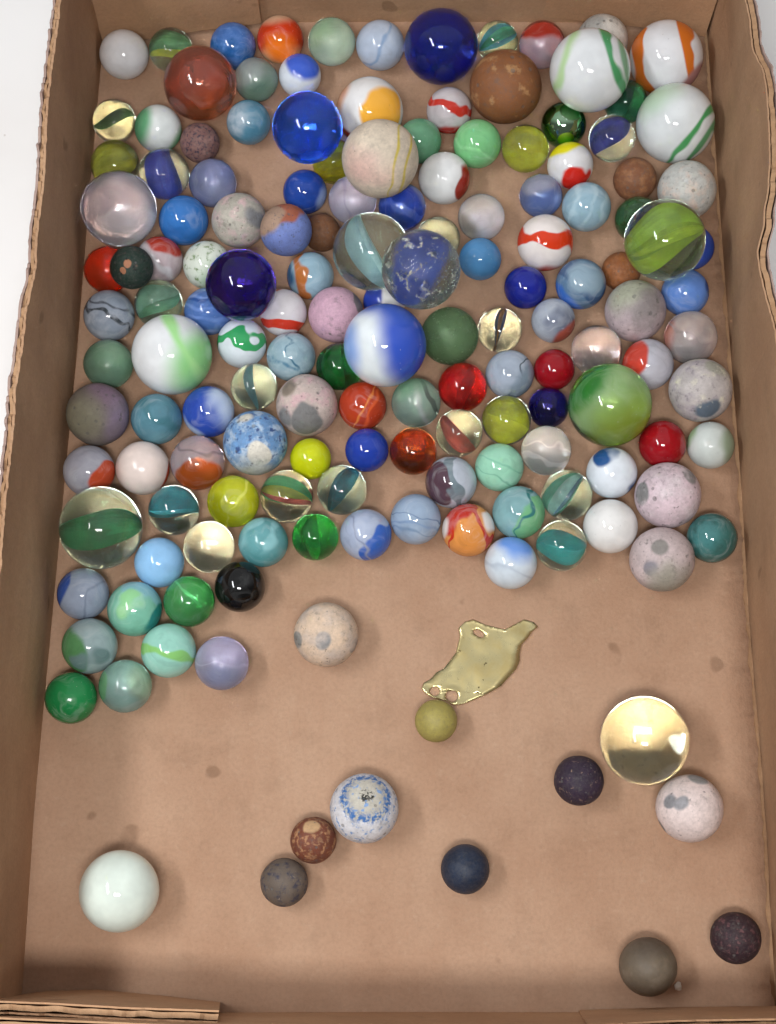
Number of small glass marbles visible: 109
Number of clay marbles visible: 29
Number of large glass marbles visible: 18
